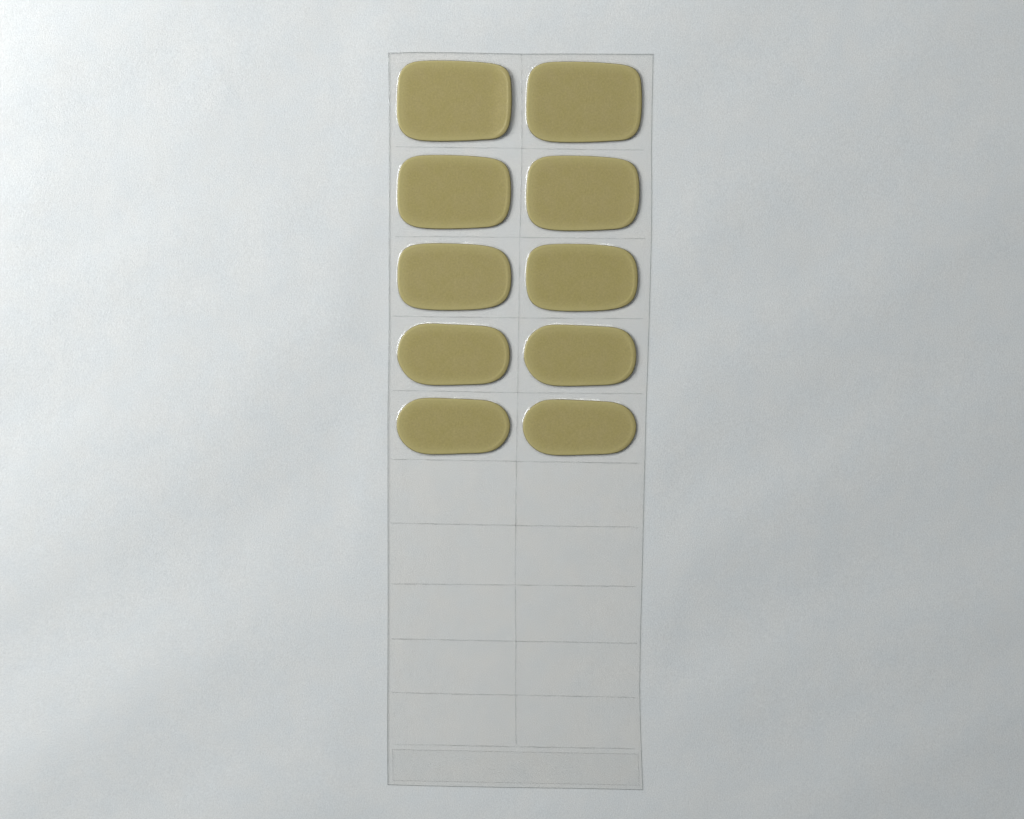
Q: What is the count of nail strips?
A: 10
